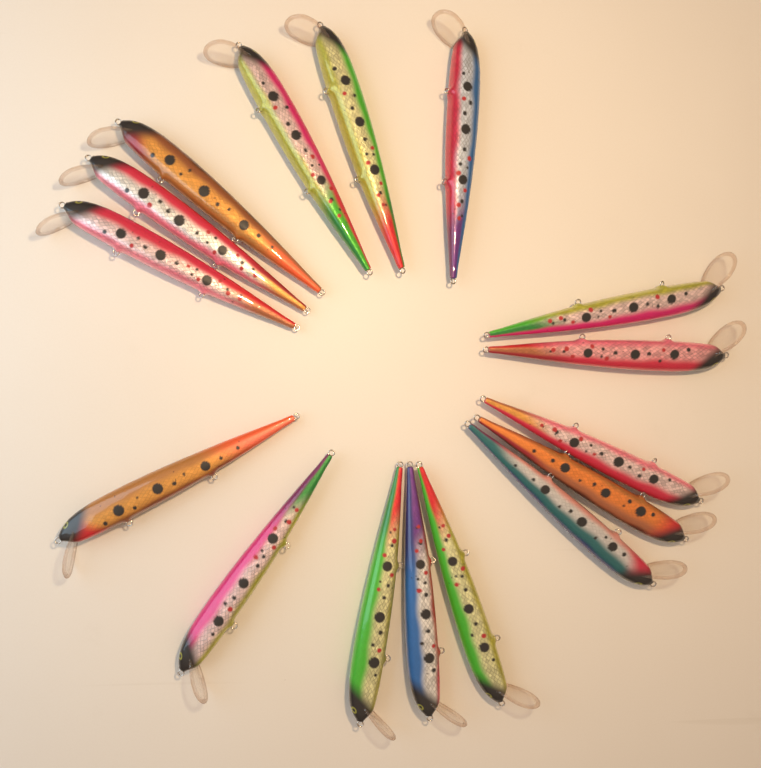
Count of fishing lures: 16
